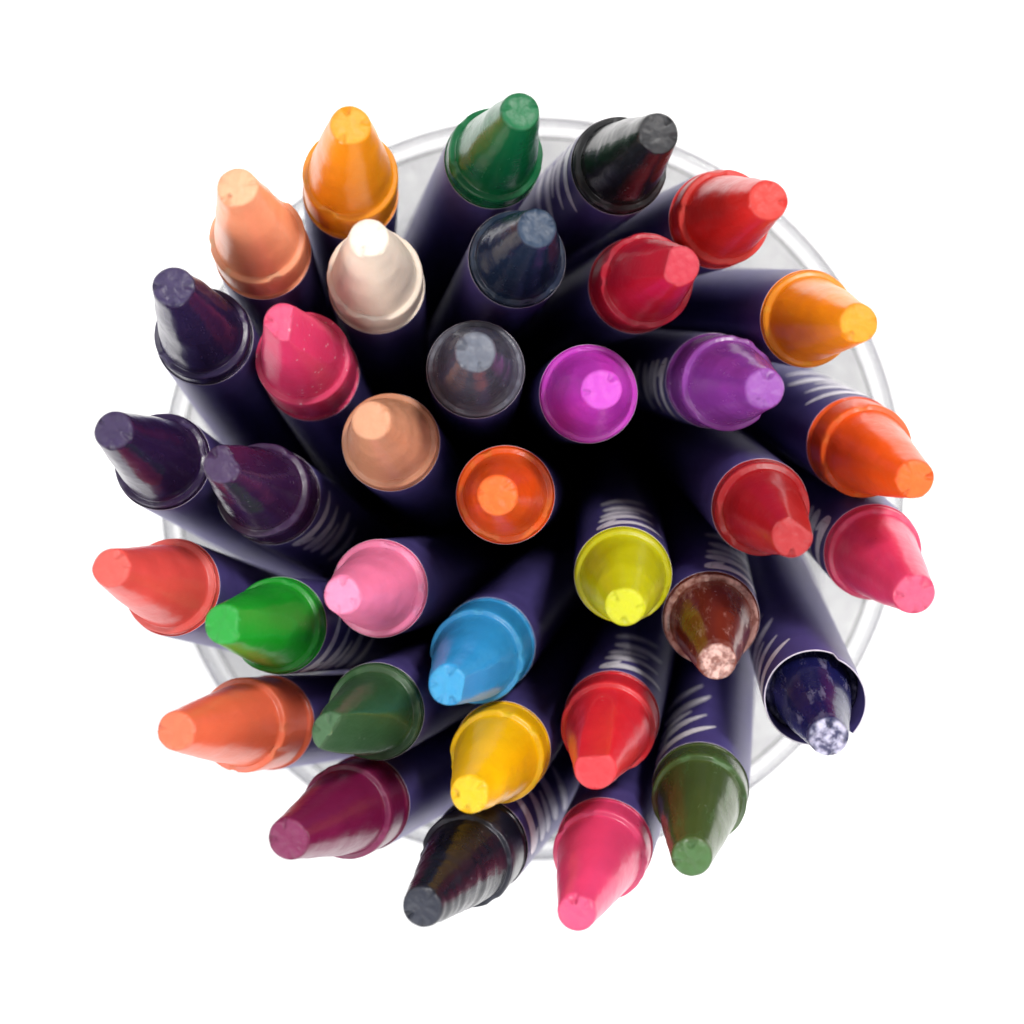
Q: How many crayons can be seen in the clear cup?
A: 36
